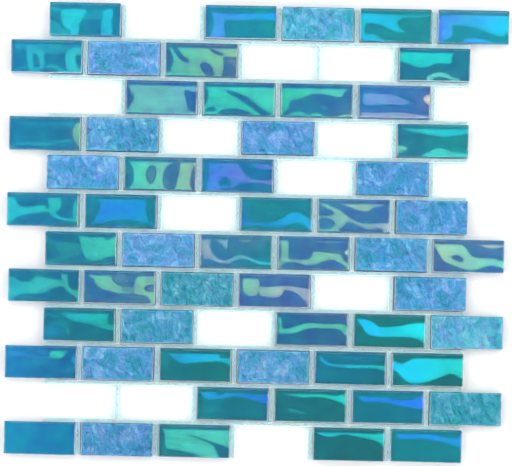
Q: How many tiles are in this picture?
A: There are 57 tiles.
